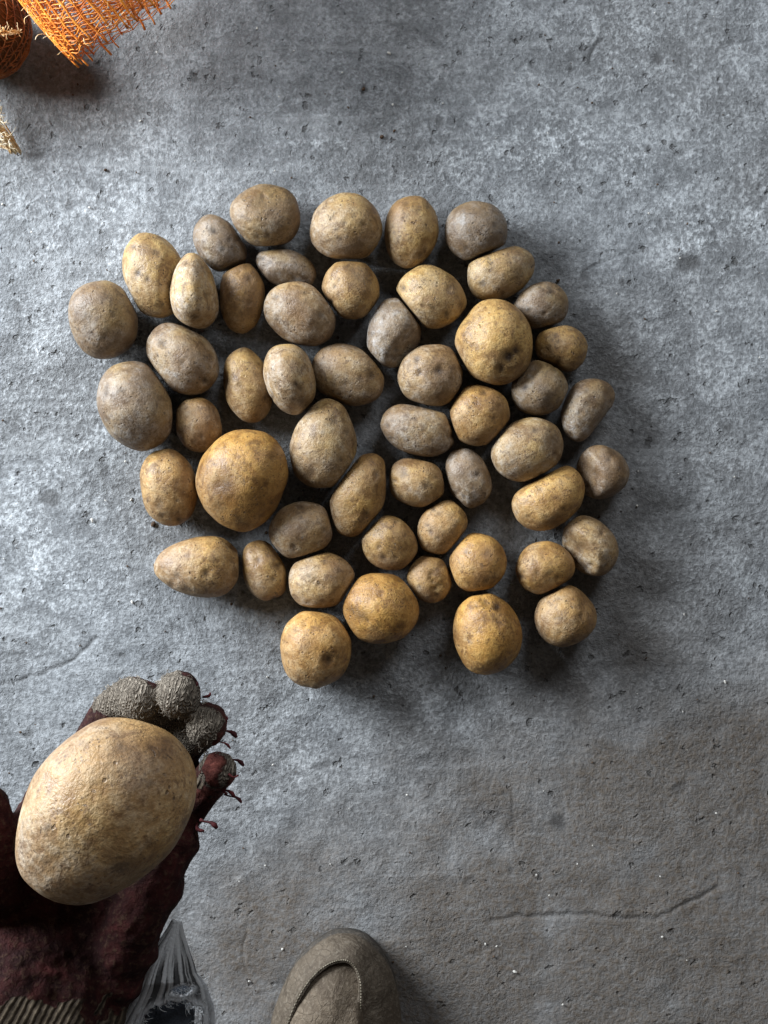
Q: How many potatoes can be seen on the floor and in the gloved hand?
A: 53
